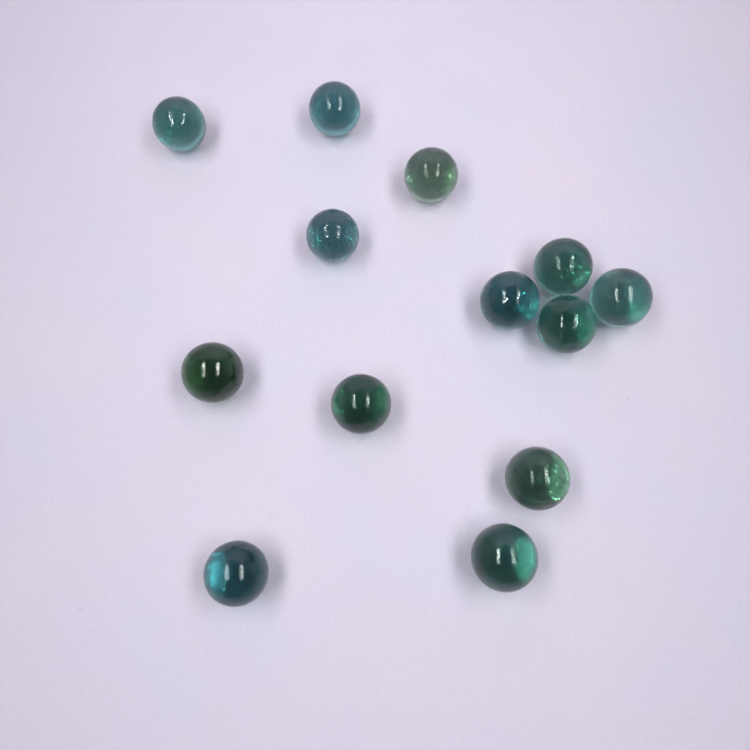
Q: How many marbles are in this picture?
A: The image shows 13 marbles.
